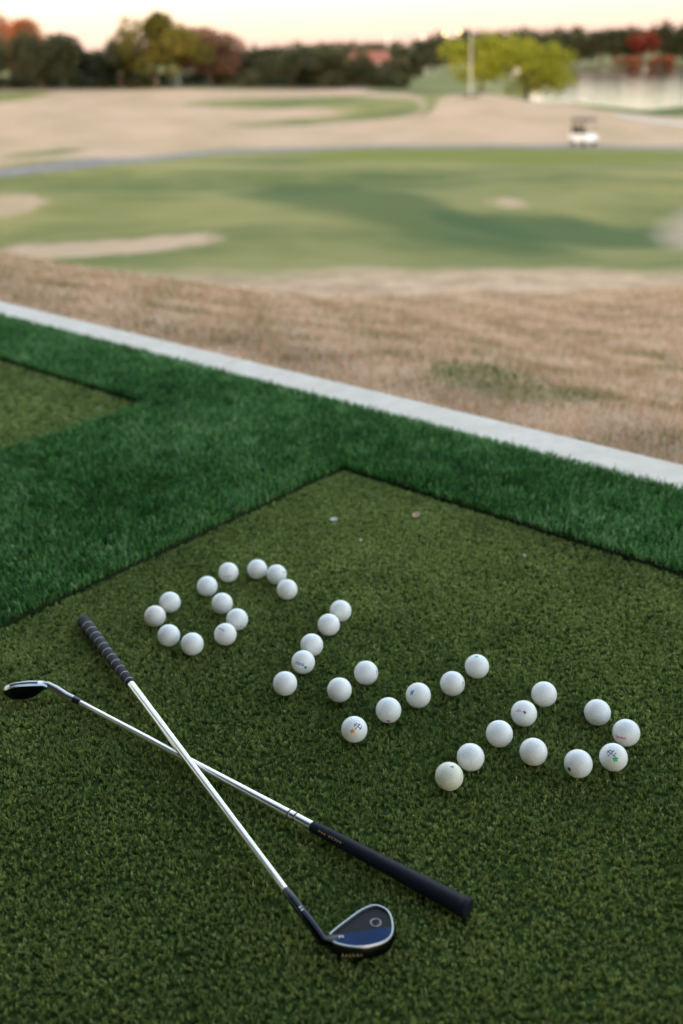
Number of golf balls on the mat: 34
